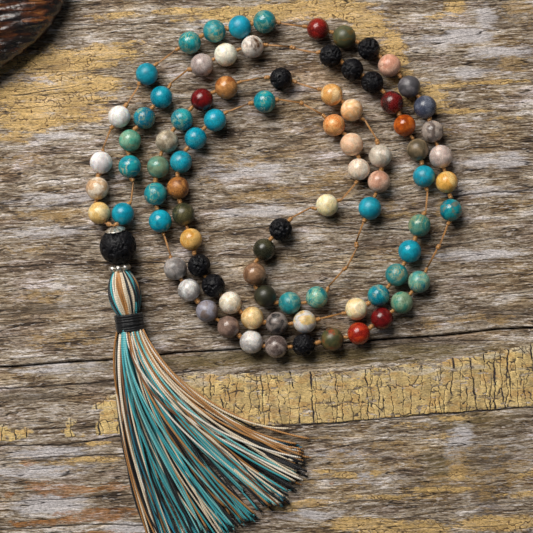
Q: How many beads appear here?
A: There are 88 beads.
